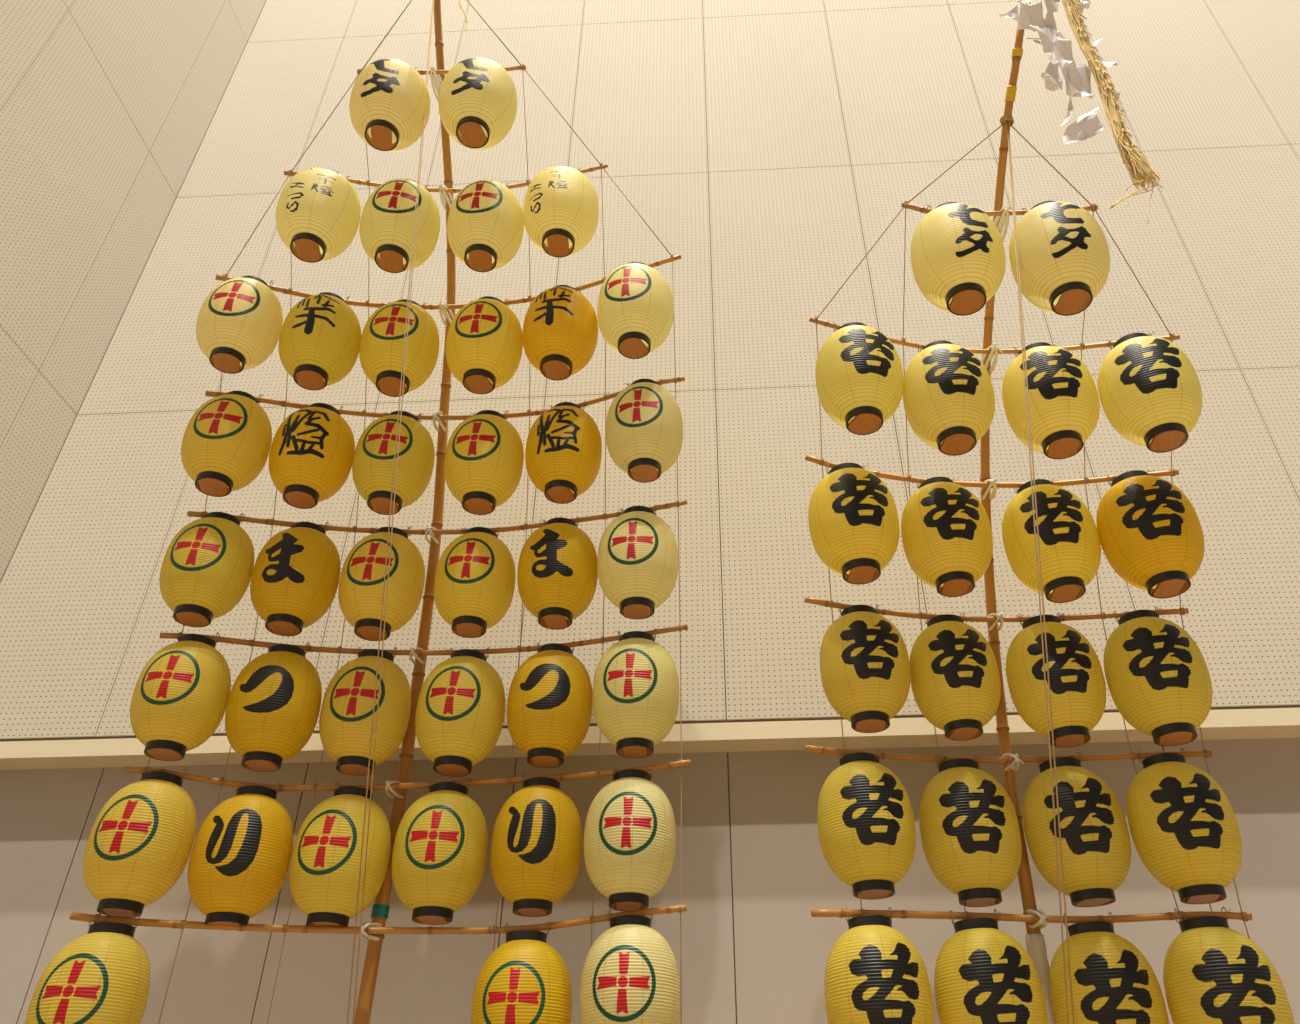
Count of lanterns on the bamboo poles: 61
